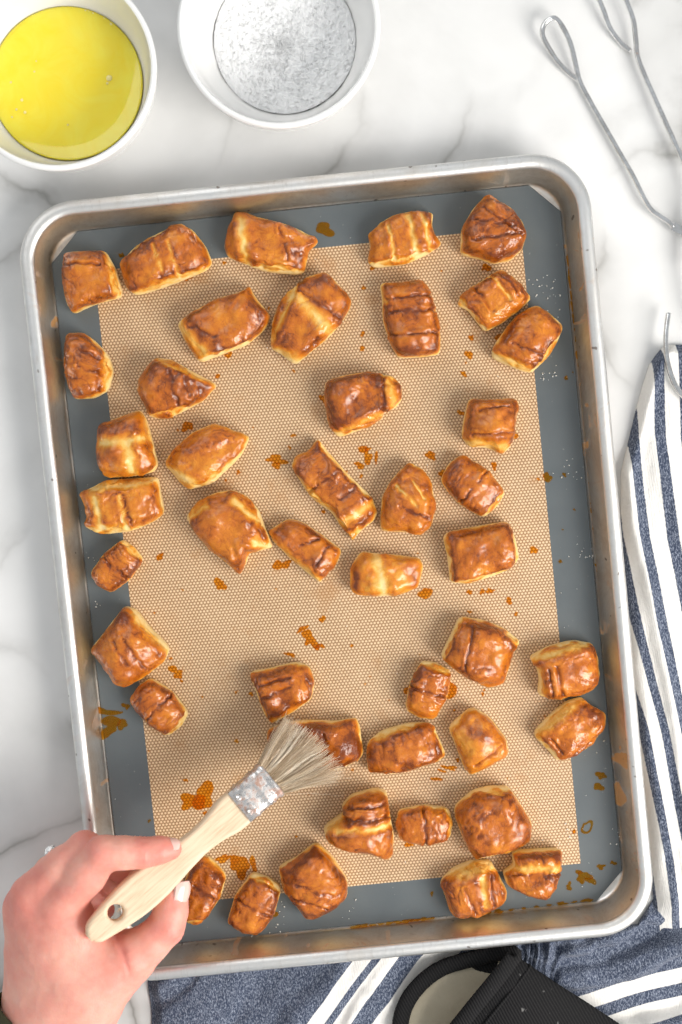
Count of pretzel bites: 43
